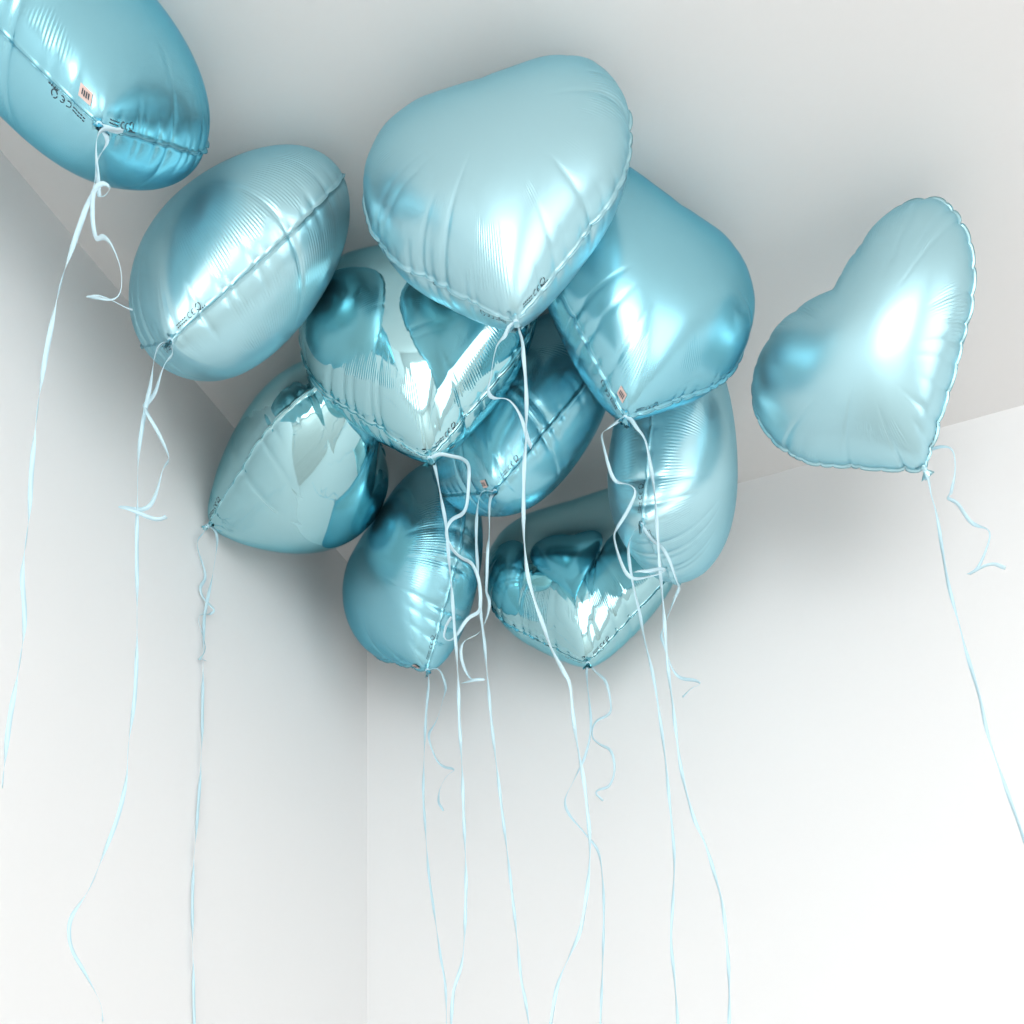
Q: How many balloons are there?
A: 11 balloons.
